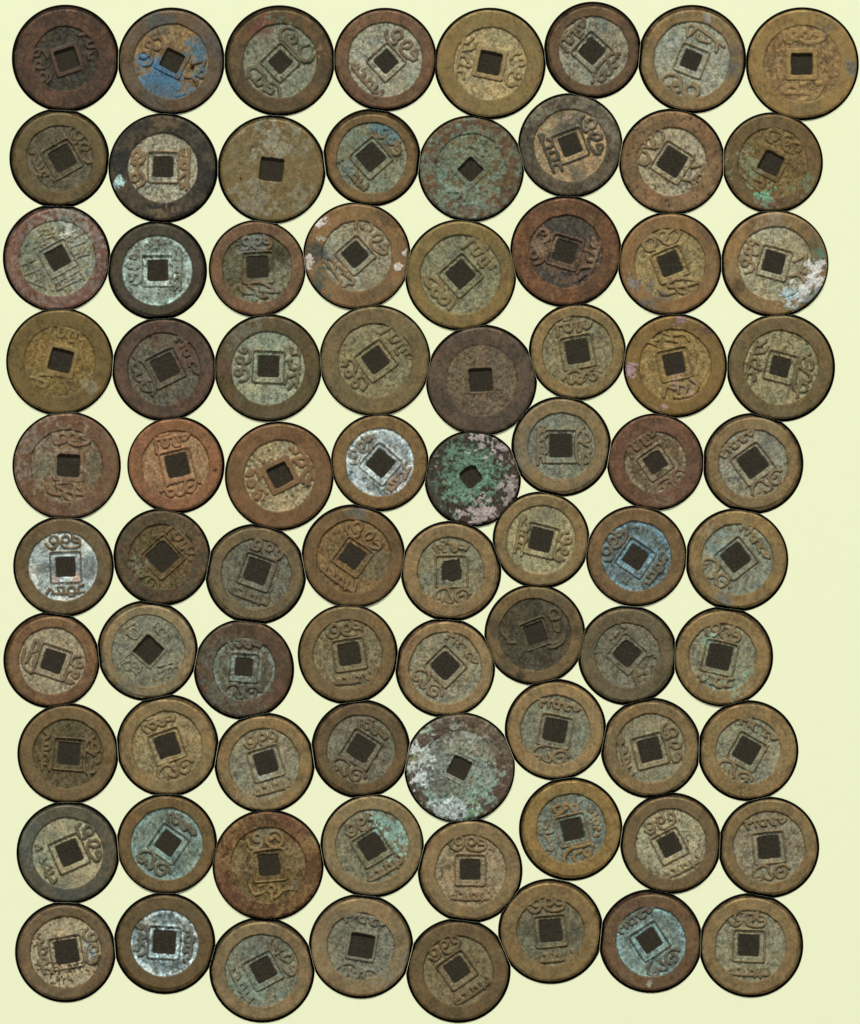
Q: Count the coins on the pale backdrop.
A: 80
